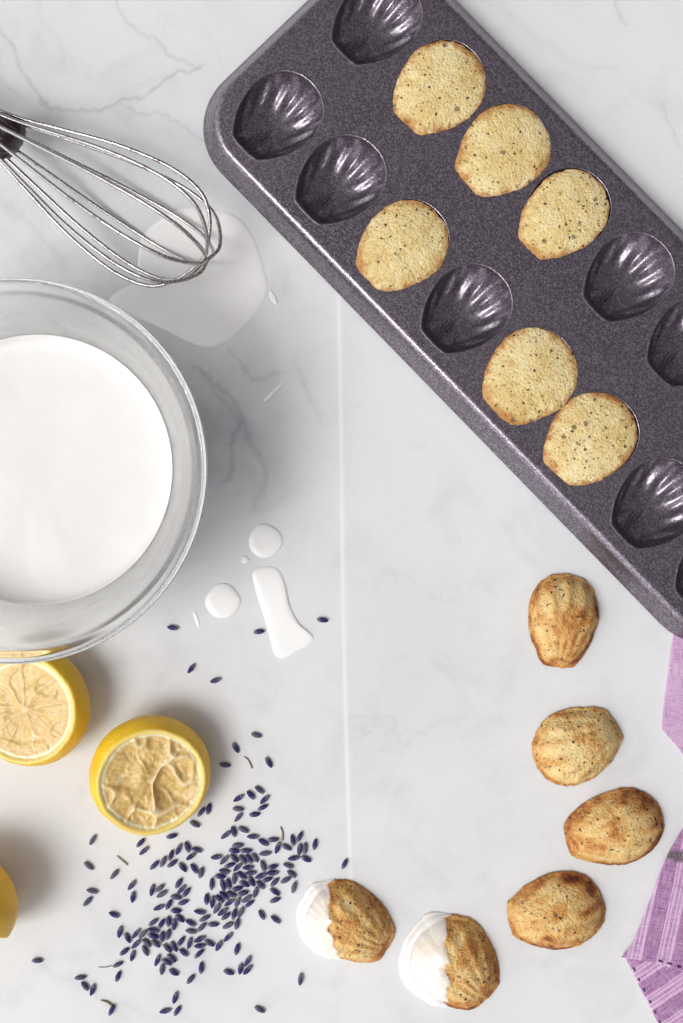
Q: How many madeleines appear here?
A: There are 12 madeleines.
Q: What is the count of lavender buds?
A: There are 186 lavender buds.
